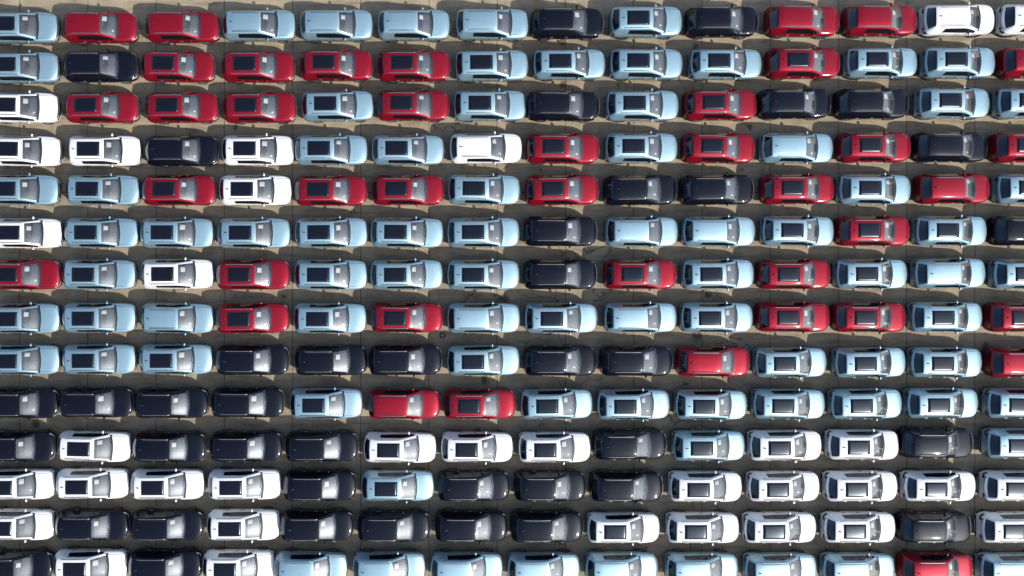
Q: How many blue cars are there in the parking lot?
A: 81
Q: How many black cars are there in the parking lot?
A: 41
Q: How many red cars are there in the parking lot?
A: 40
